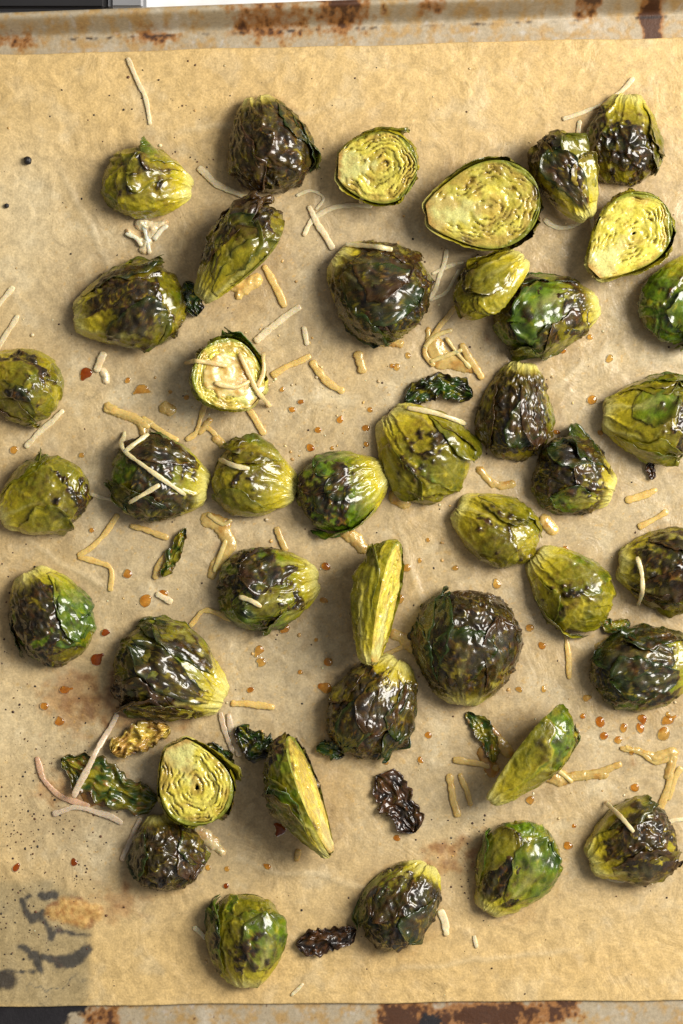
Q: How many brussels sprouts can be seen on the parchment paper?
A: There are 41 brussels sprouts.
